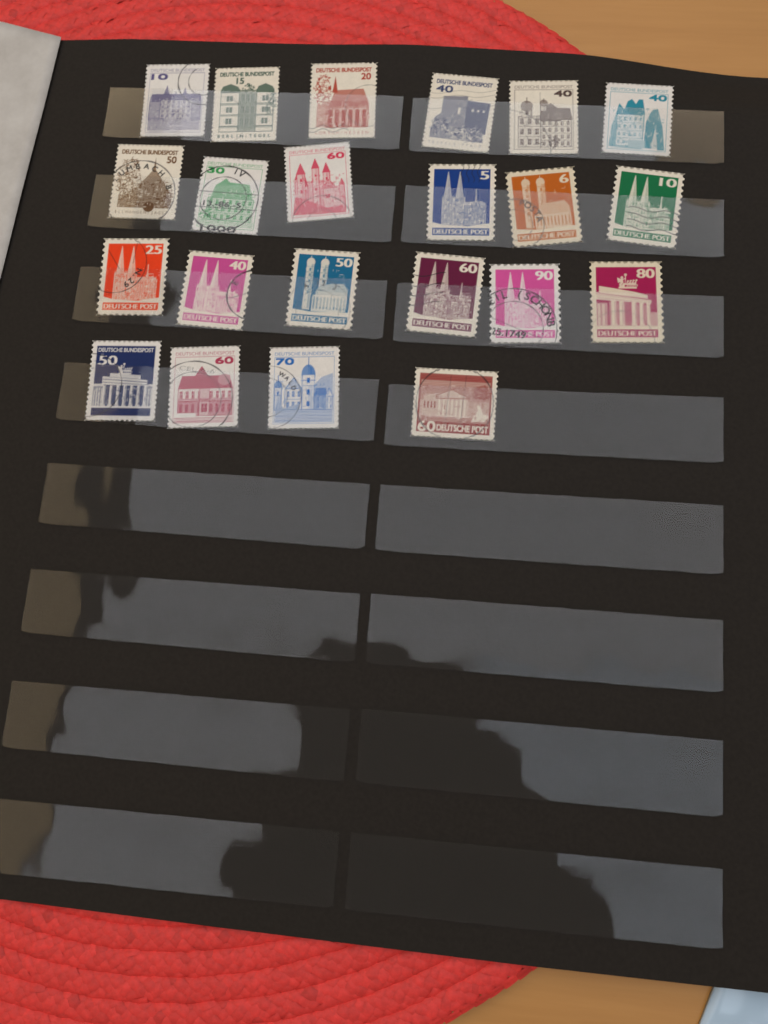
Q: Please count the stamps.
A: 22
